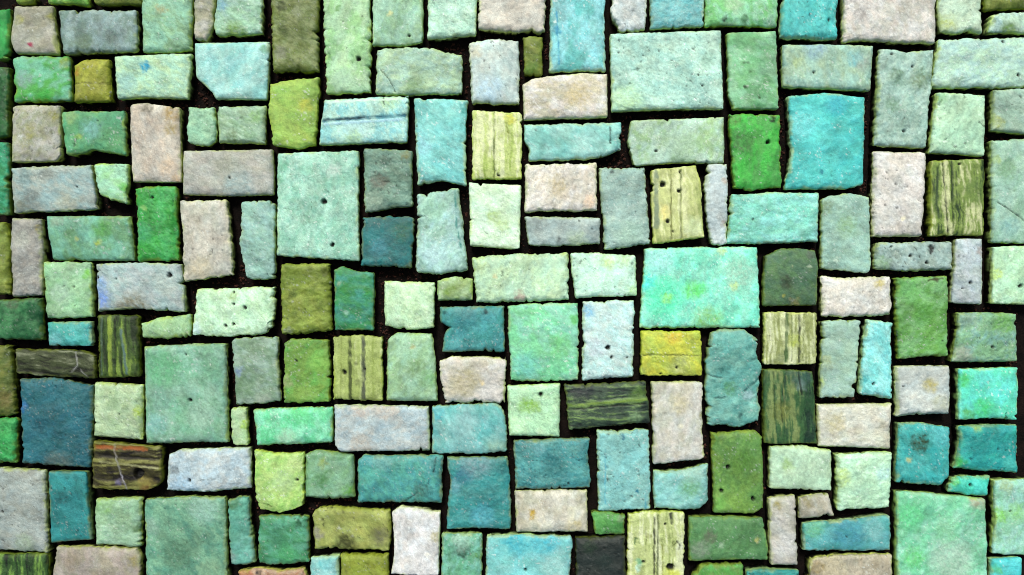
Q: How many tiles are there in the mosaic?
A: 172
